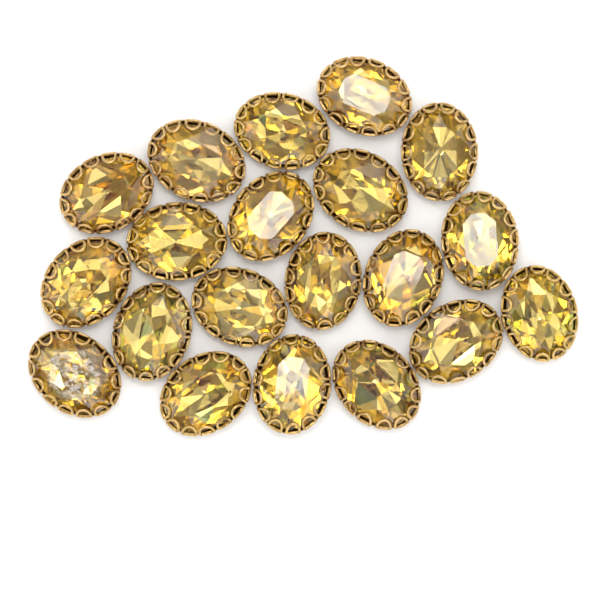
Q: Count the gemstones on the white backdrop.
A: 20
